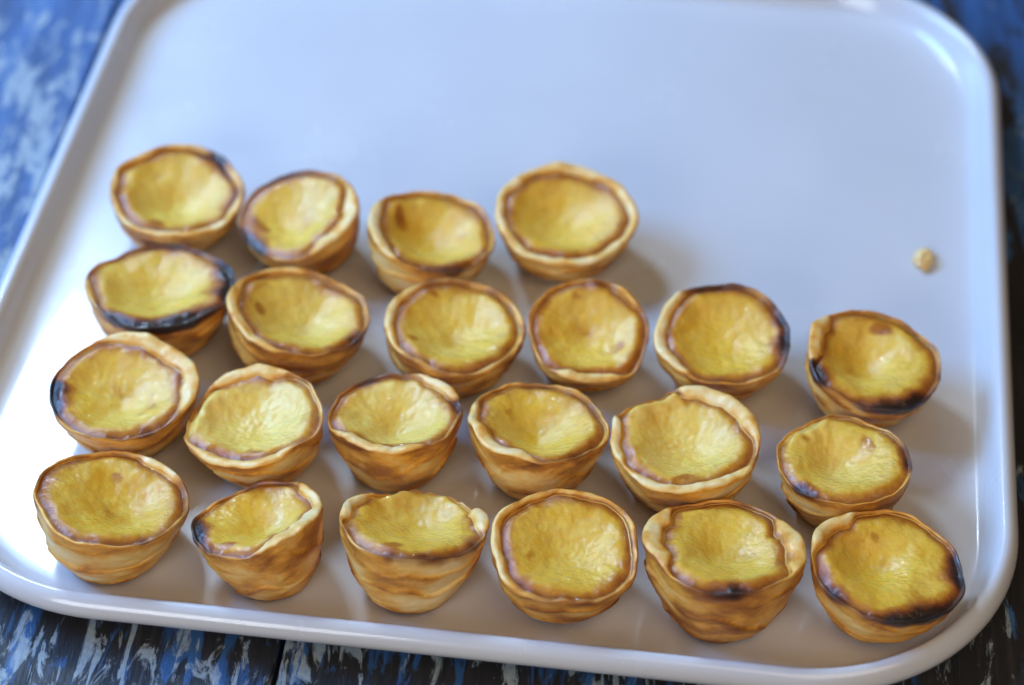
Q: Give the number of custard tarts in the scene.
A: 22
